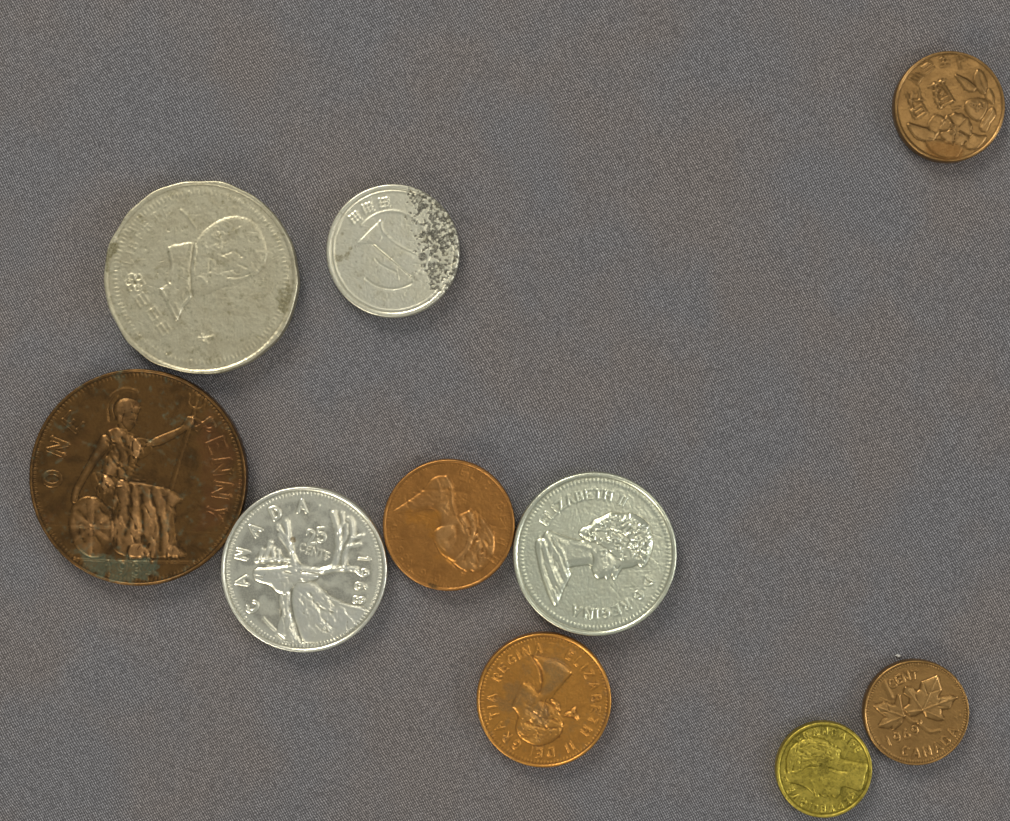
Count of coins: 10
